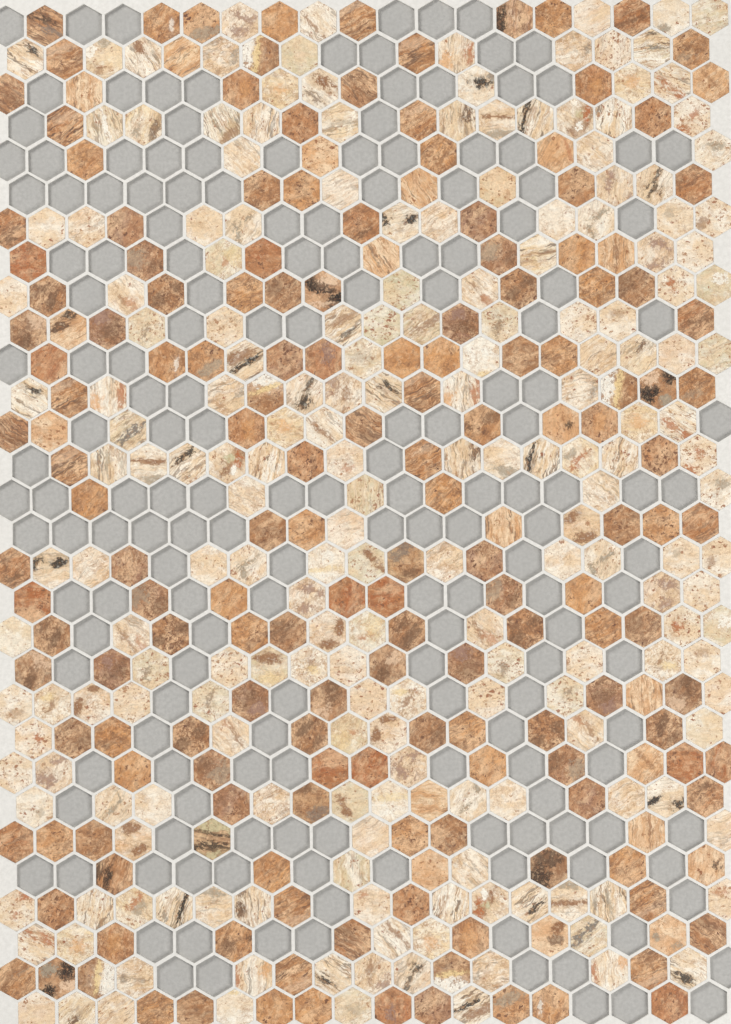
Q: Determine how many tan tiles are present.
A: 21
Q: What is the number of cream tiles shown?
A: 198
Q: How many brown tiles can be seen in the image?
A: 159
